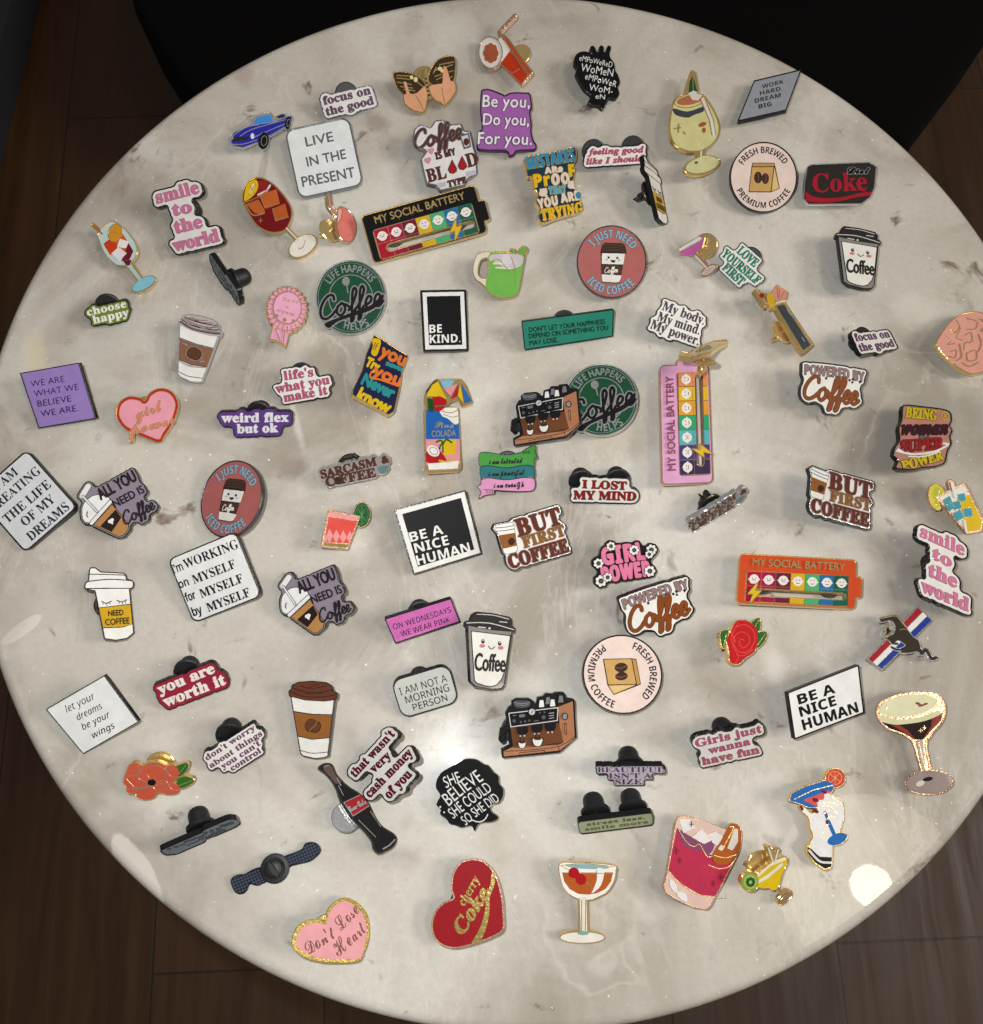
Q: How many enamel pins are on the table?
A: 95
